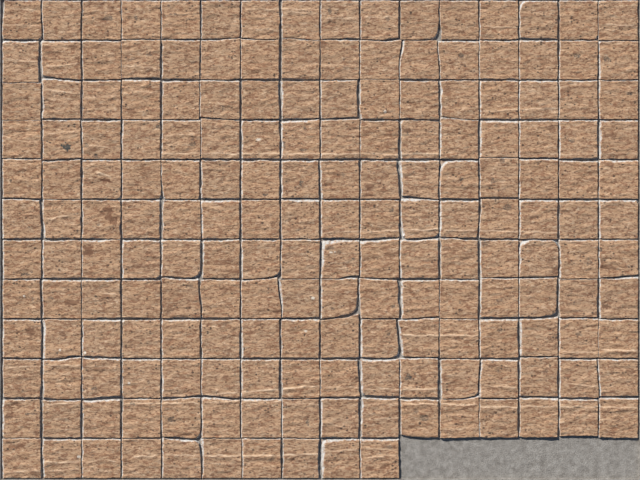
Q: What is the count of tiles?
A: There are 186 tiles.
